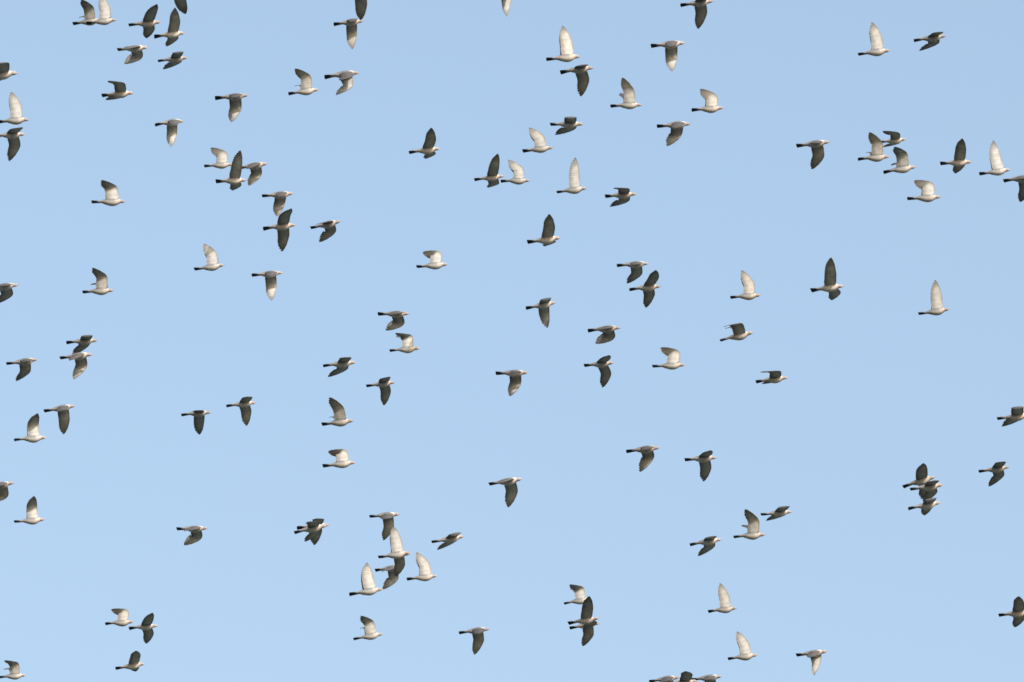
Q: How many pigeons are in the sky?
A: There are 119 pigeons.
